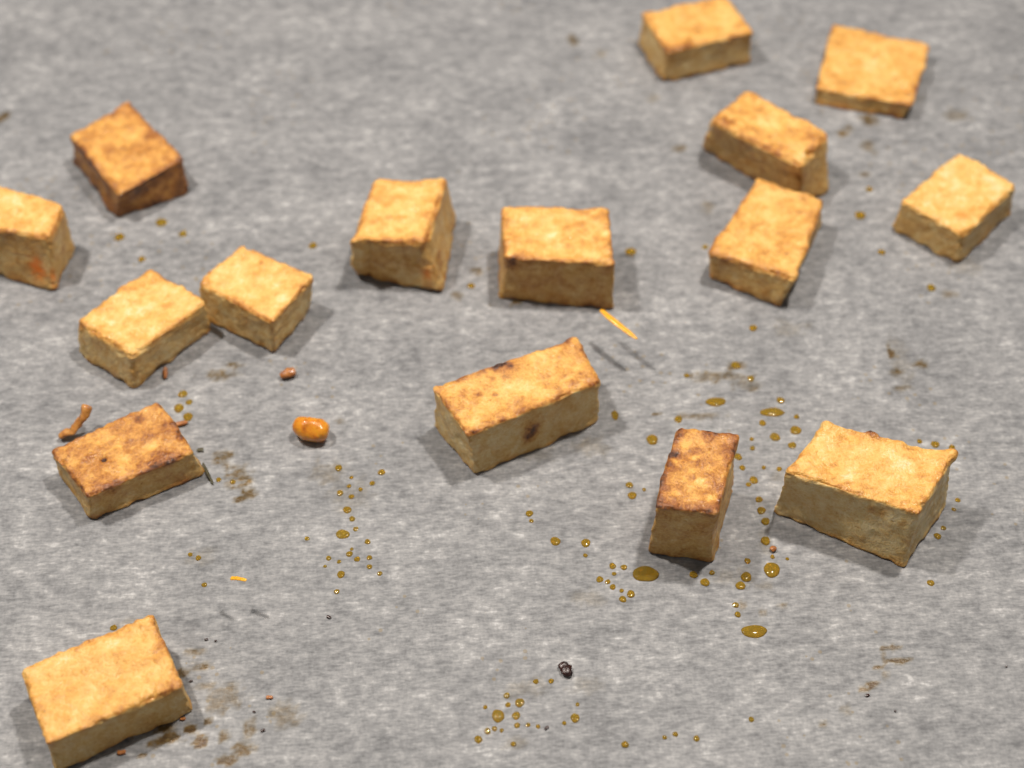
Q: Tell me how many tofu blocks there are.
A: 16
